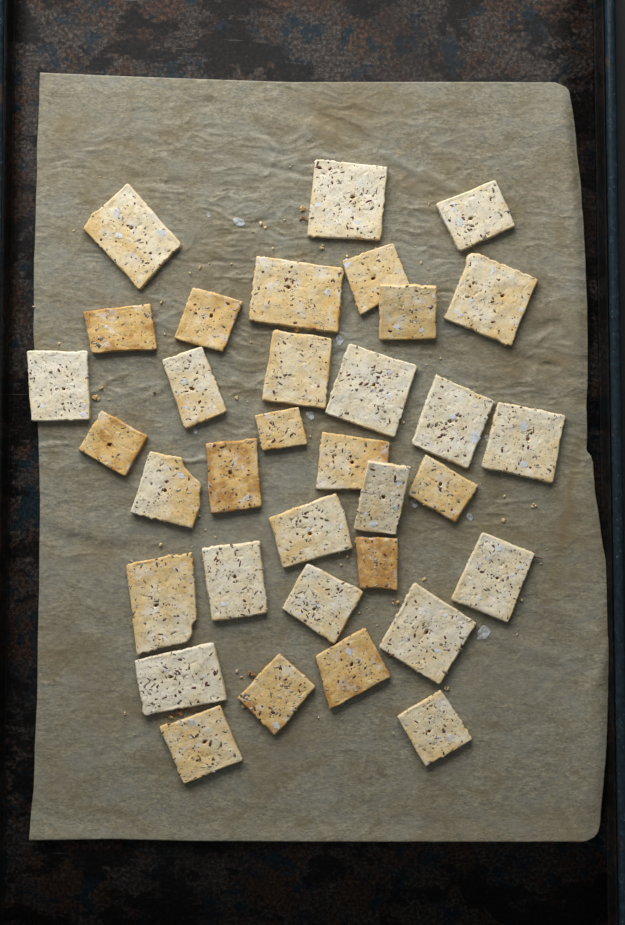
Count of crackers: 34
